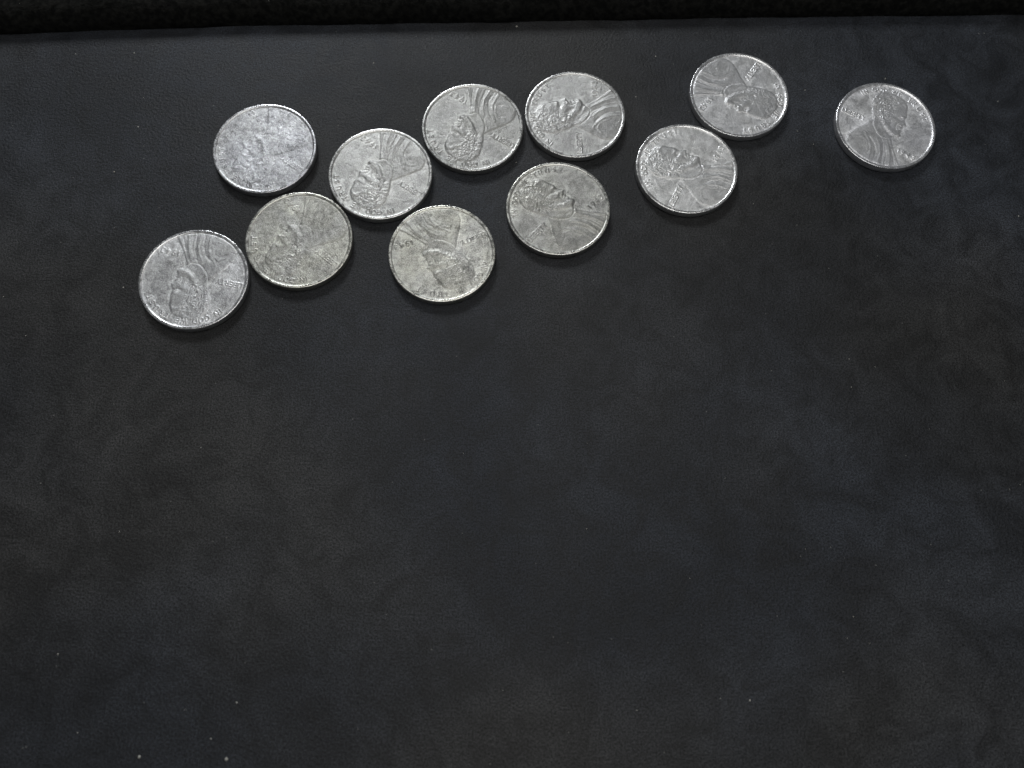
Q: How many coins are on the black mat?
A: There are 11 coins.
